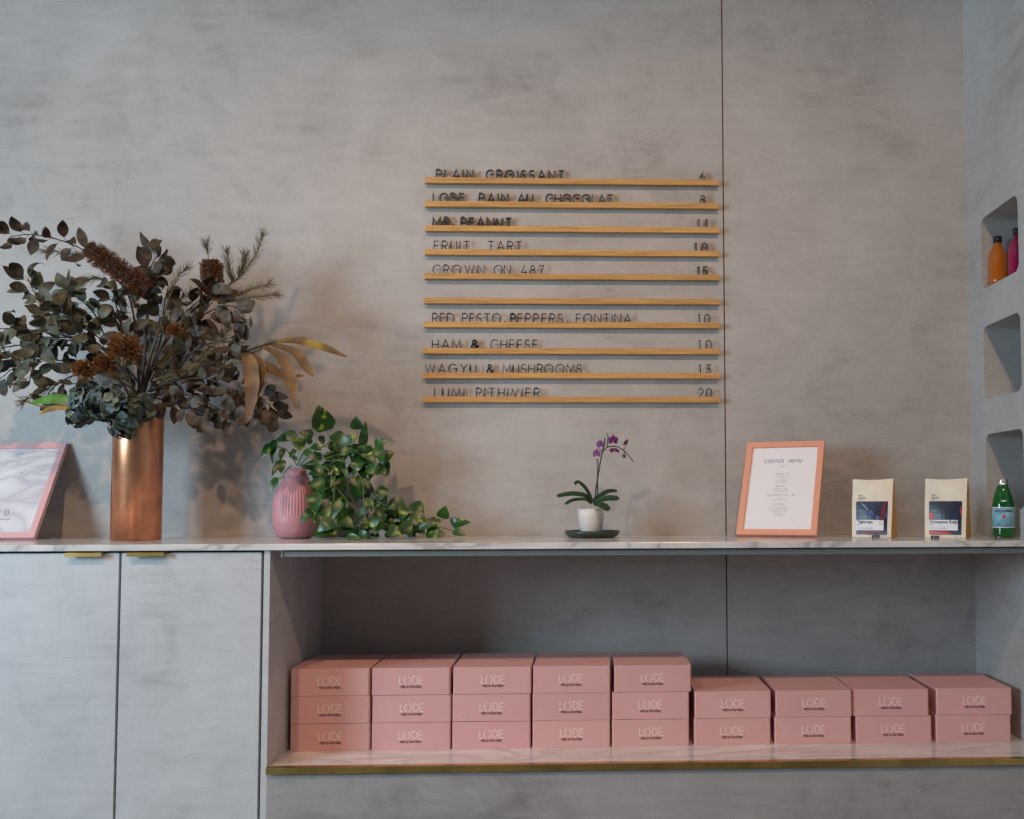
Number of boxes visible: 23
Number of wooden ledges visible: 10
